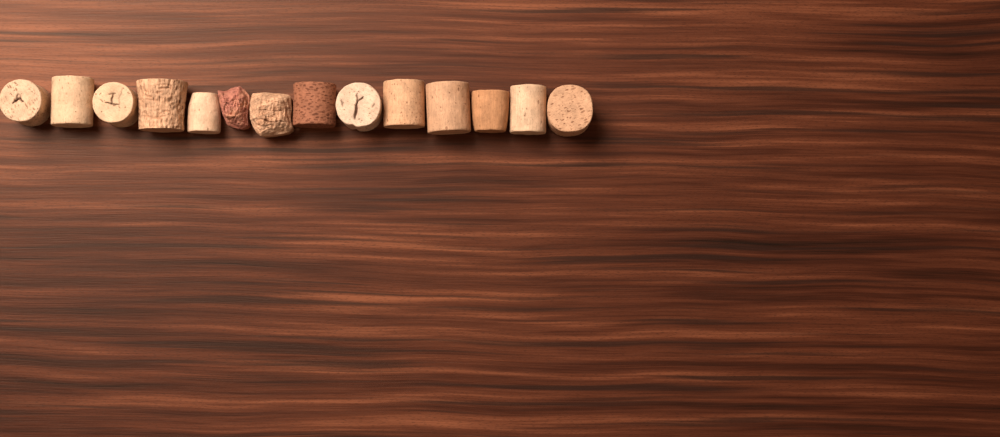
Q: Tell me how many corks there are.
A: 14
